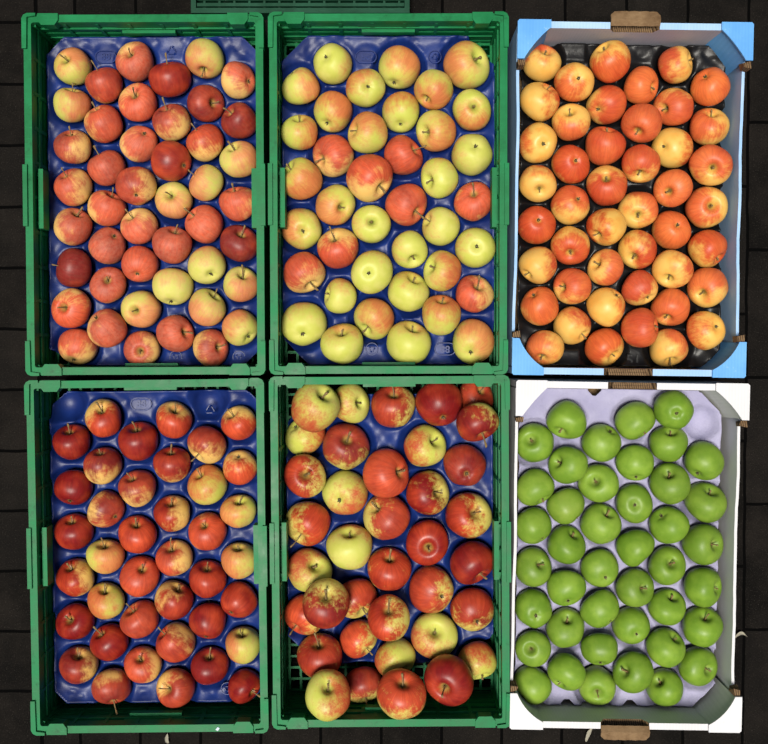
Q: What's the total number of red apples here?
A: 100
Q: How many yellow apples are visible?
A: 60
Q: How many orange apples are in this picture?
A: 45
